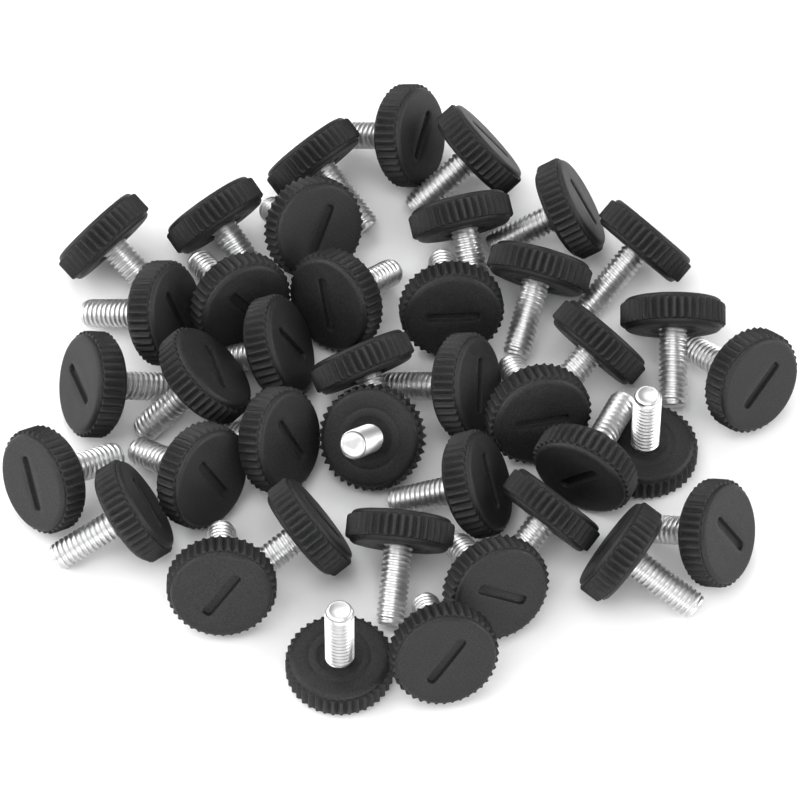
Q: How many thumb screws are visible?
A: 40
